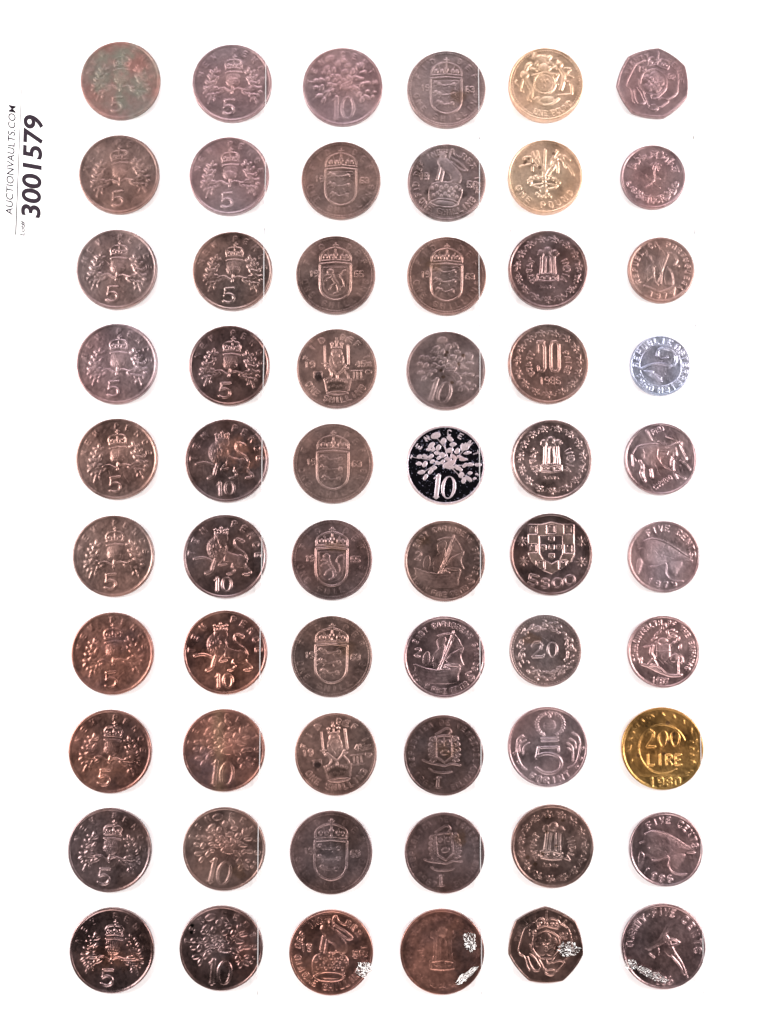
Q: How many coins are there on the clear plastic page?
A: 60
